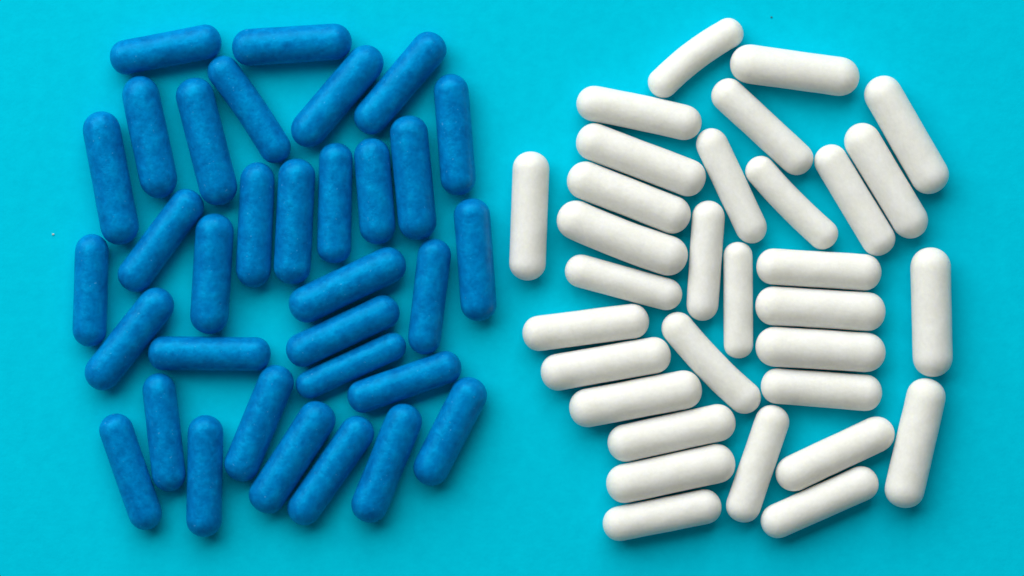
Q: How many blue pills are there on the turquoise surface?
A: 33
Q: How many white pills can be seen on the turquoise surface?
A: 32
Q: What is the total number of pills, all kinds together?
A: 65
